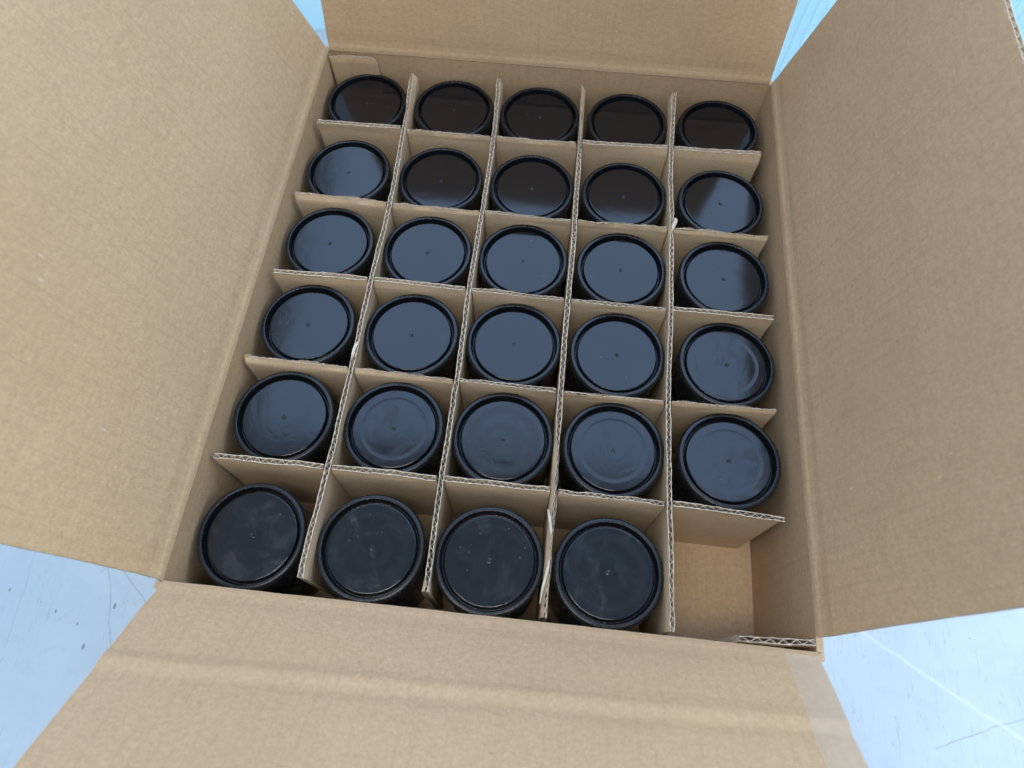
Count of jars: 29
